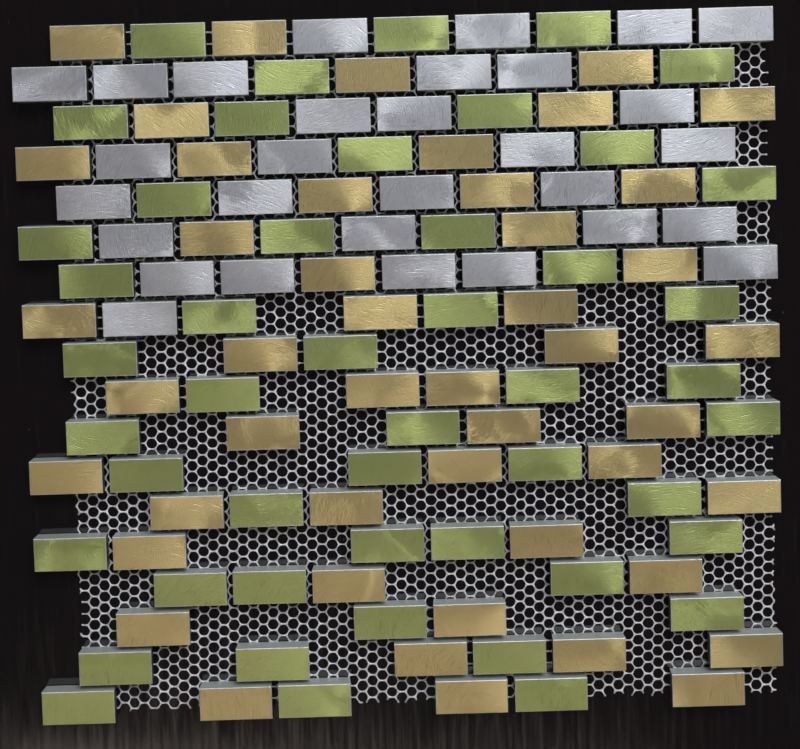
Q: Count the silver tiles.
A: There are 30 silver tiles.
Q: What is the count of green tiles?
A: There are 48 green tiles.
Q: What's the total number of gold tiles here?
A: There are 47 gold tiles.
